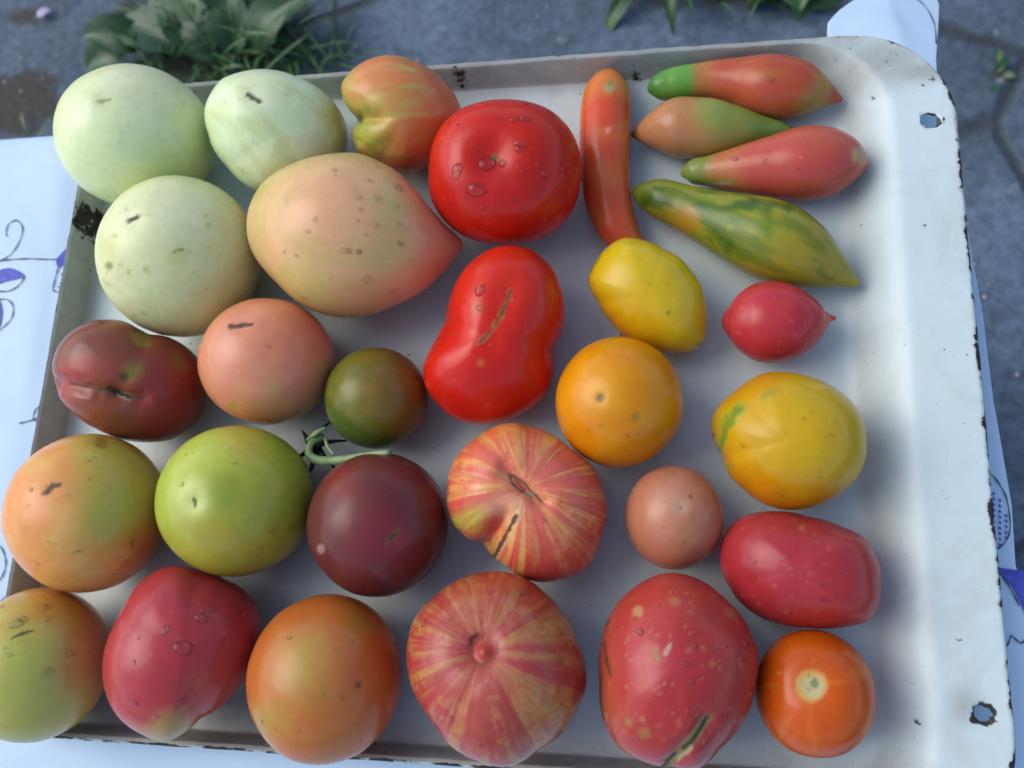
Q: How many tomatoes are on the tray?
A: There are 31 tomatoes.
